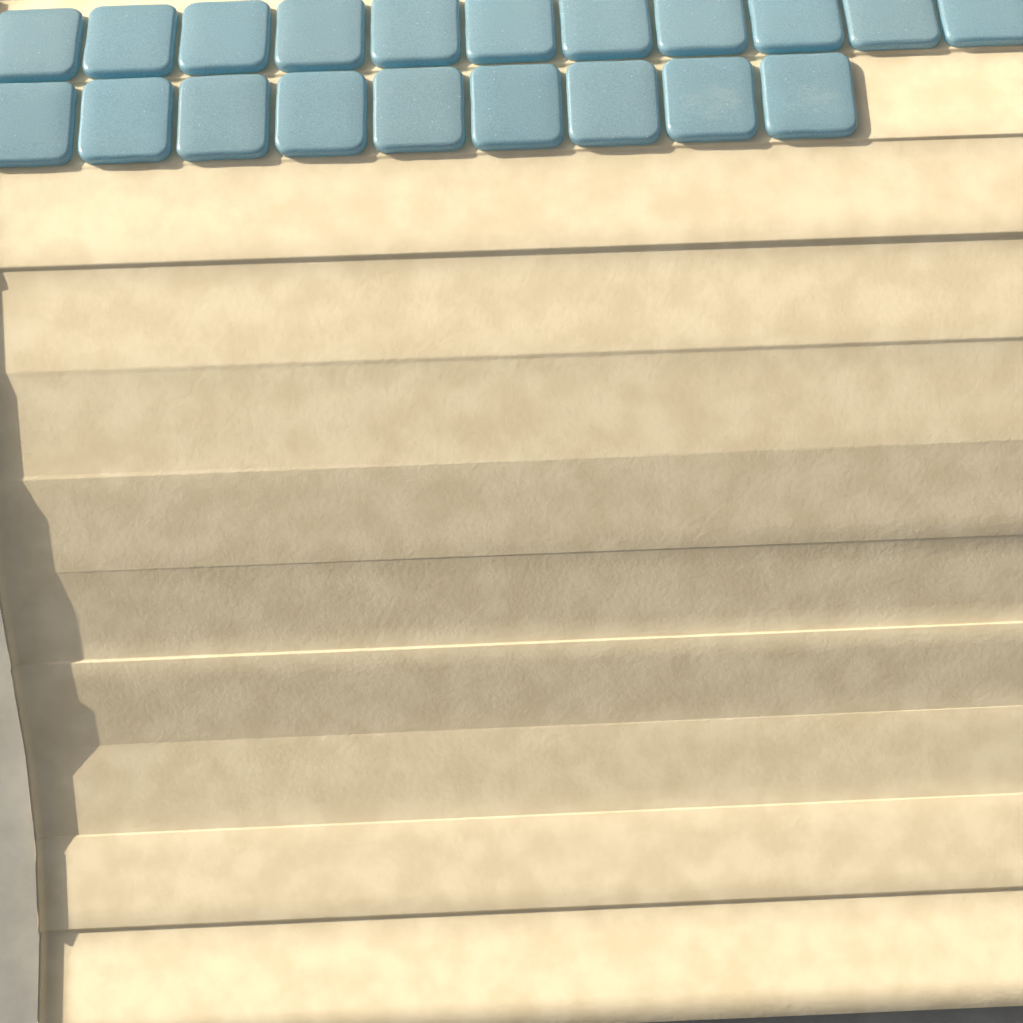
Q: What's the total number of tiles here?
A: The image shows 20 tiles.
